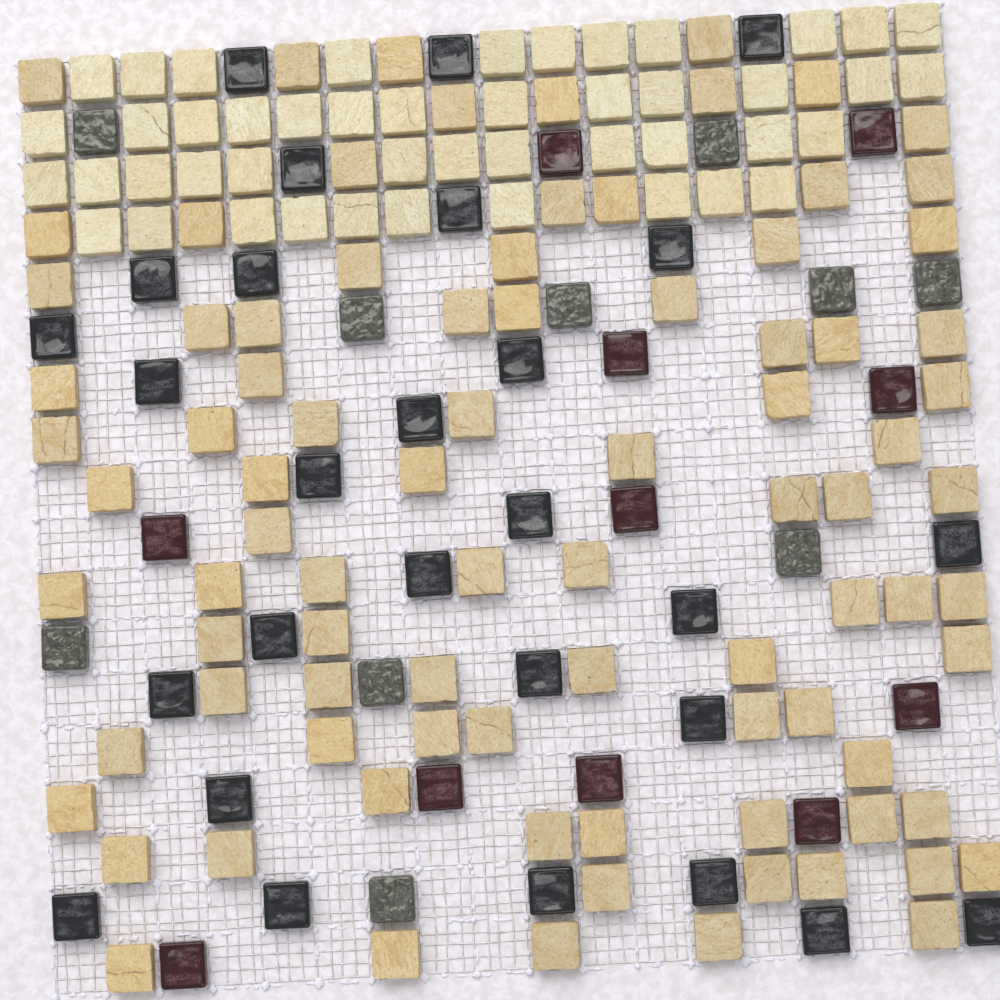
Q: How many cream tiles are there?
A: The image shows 46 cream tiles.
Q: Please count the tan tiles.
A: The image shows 88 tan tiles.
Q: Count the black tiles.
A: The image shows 28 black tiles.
